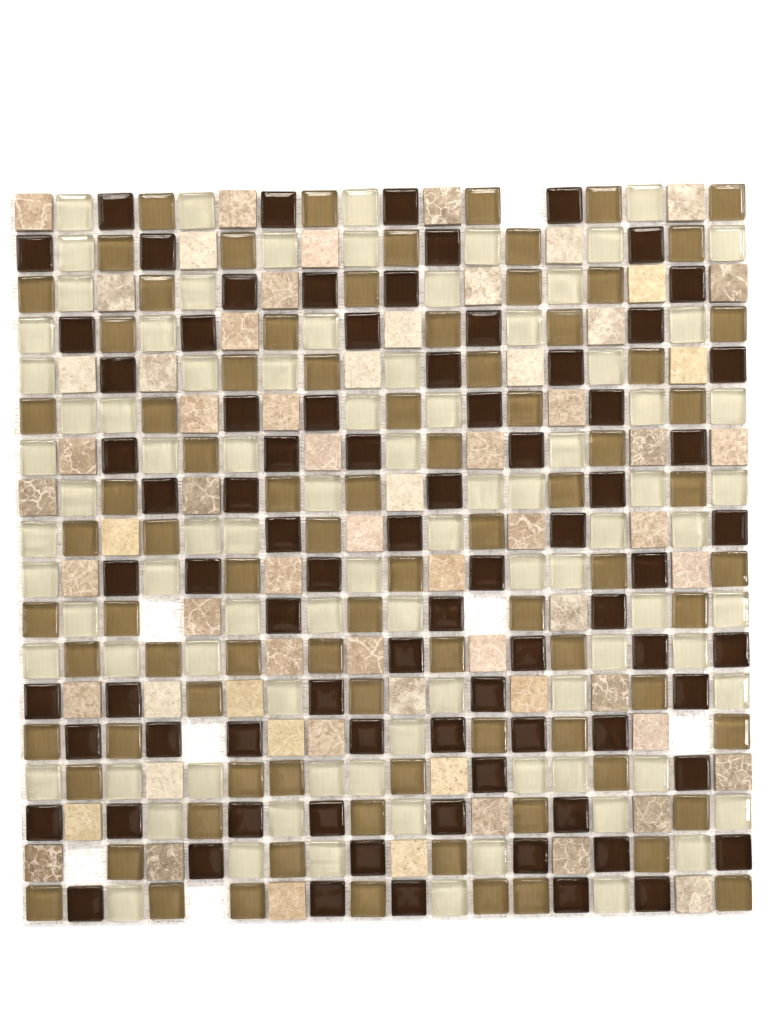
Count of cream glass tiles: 88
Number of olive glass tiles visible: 84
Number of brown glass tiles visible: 80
